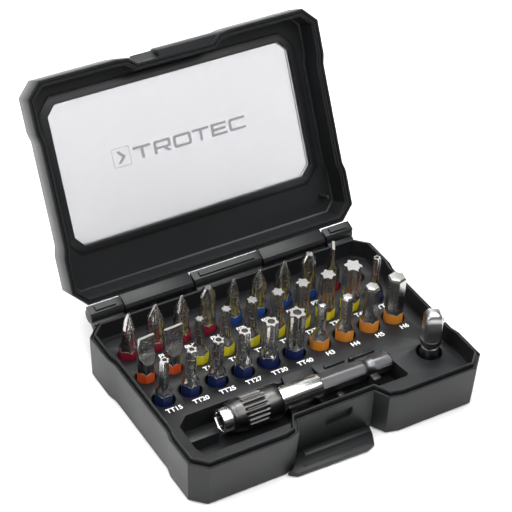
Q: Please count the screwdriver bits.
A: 29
